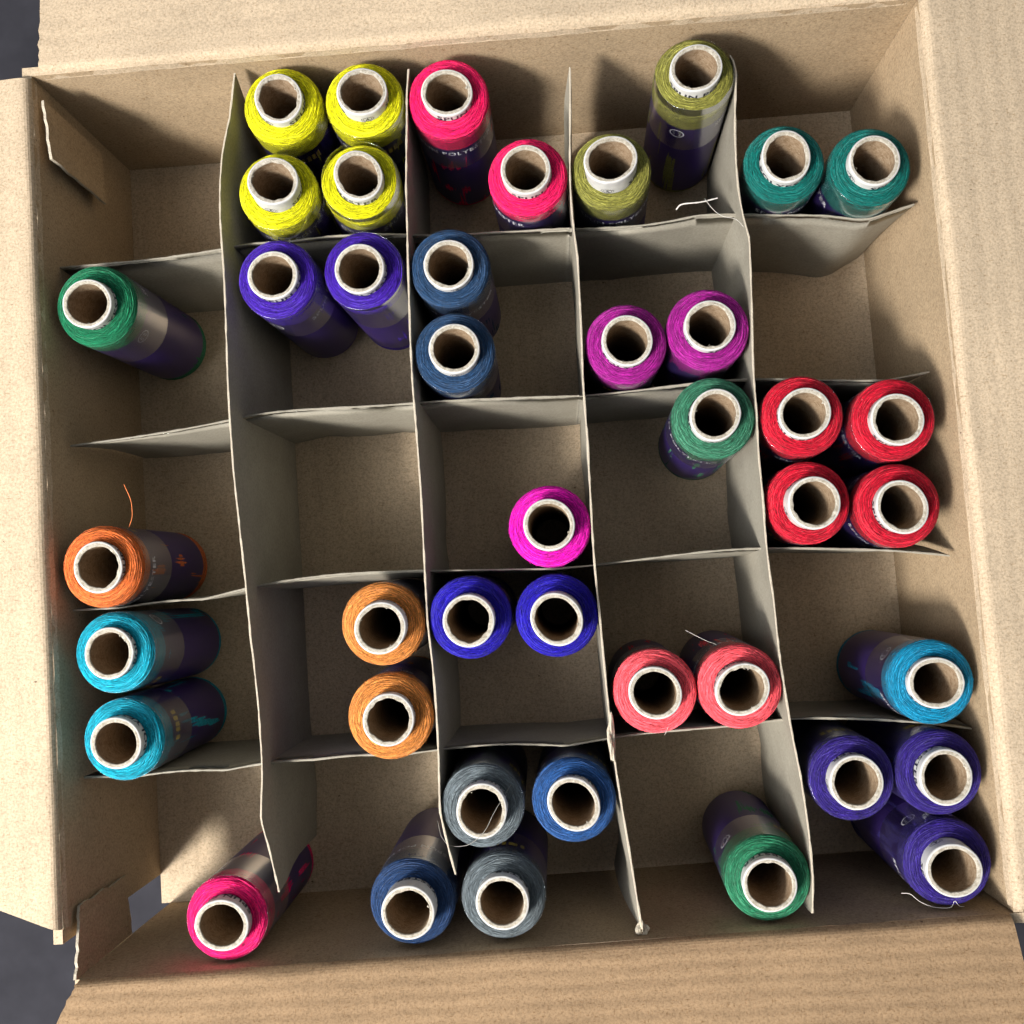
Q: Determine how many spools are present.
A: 42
